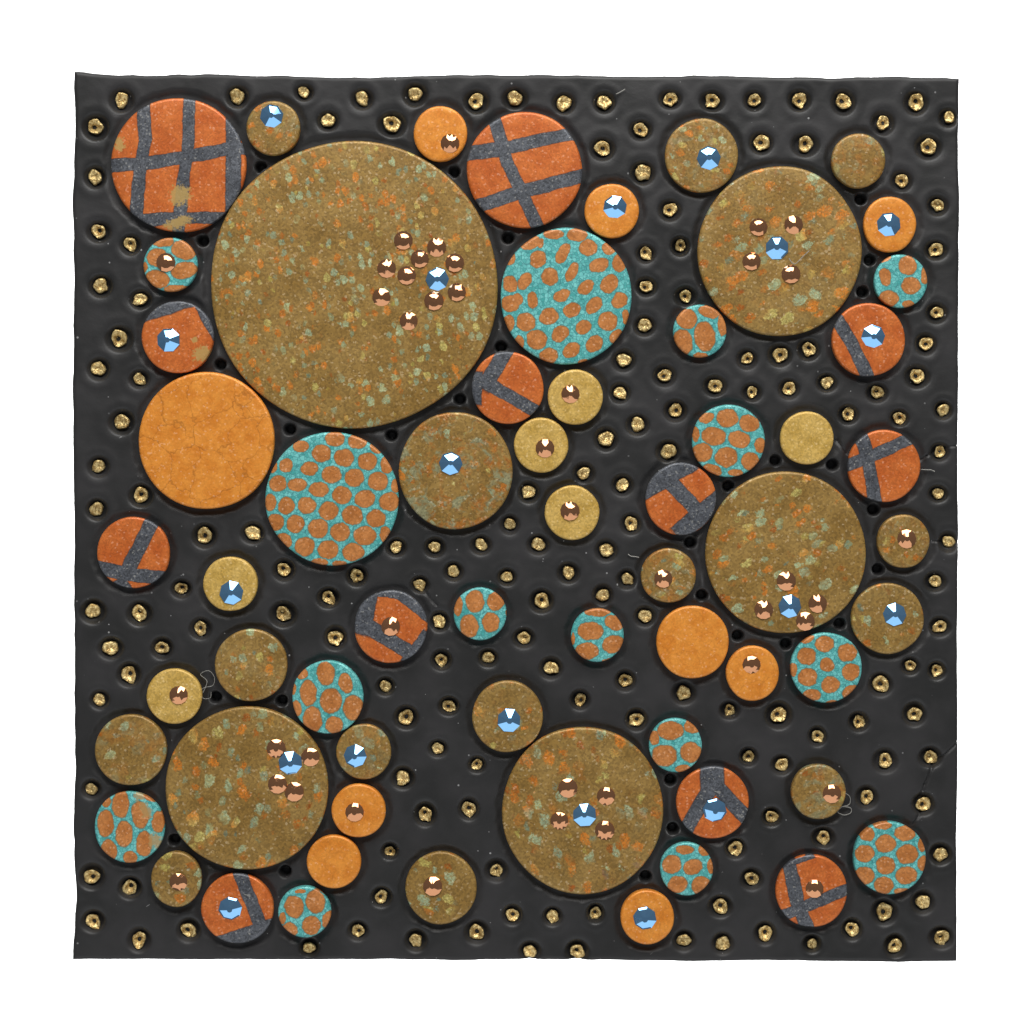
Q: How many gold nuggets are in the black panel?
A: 170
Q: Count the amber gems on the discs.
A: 41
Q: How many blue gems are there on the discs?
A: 19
